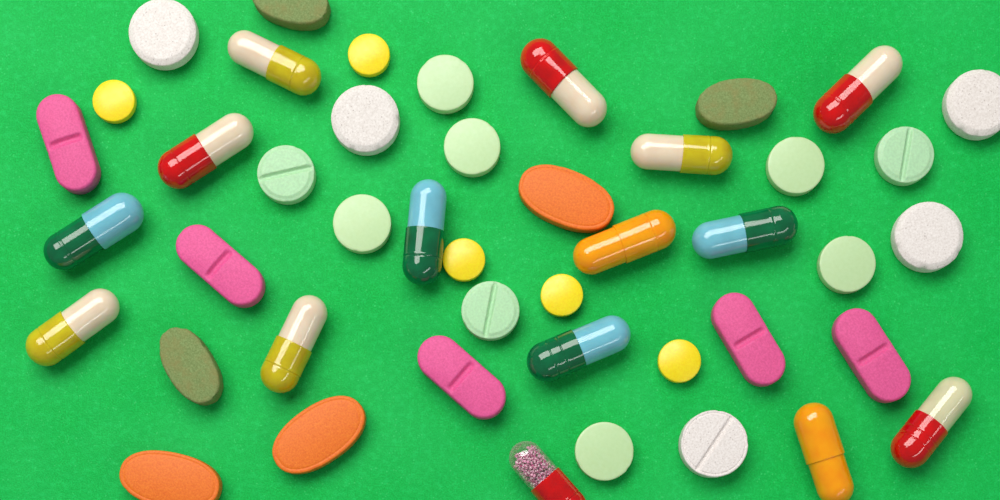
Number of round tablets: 19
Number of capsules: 15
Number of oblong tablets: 11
